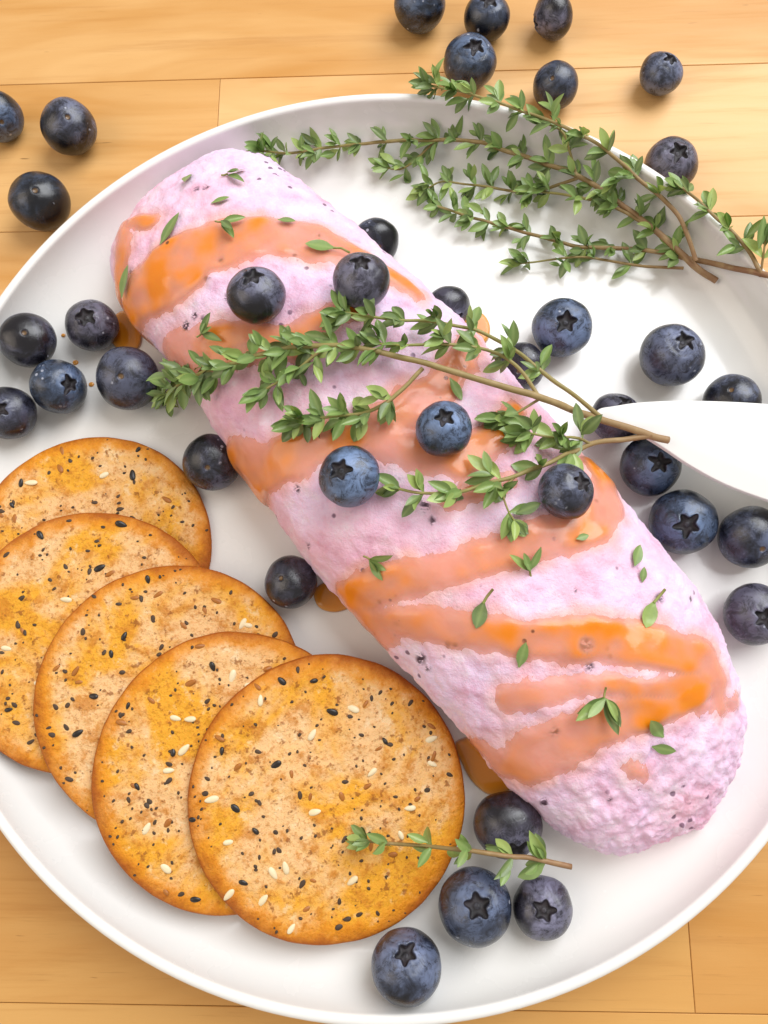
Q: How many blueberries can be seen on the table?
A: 37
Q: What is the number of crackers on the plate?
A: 5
